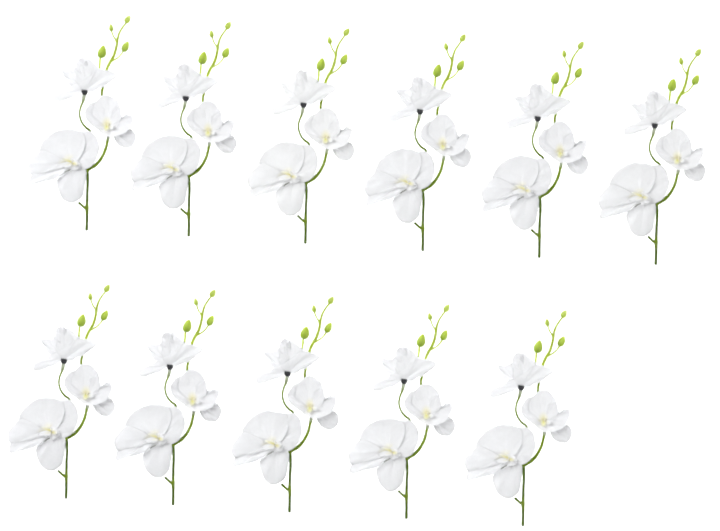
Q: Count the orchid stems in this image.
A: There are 11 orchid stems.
